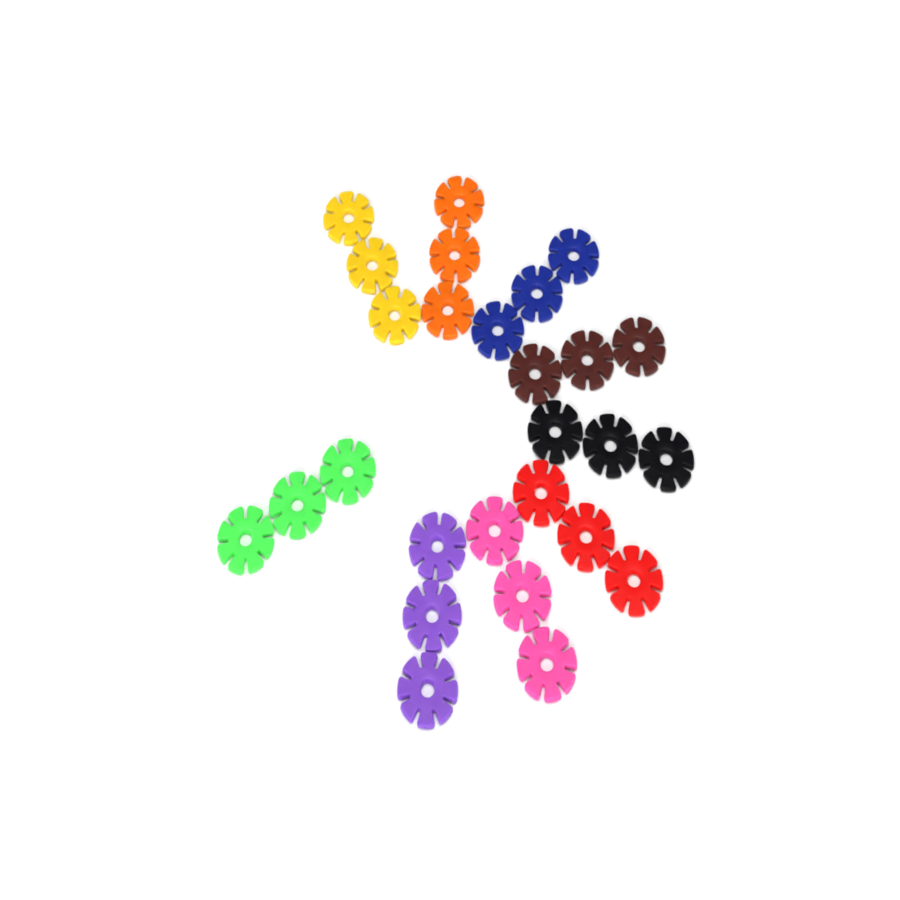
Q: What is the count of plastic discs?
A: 27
